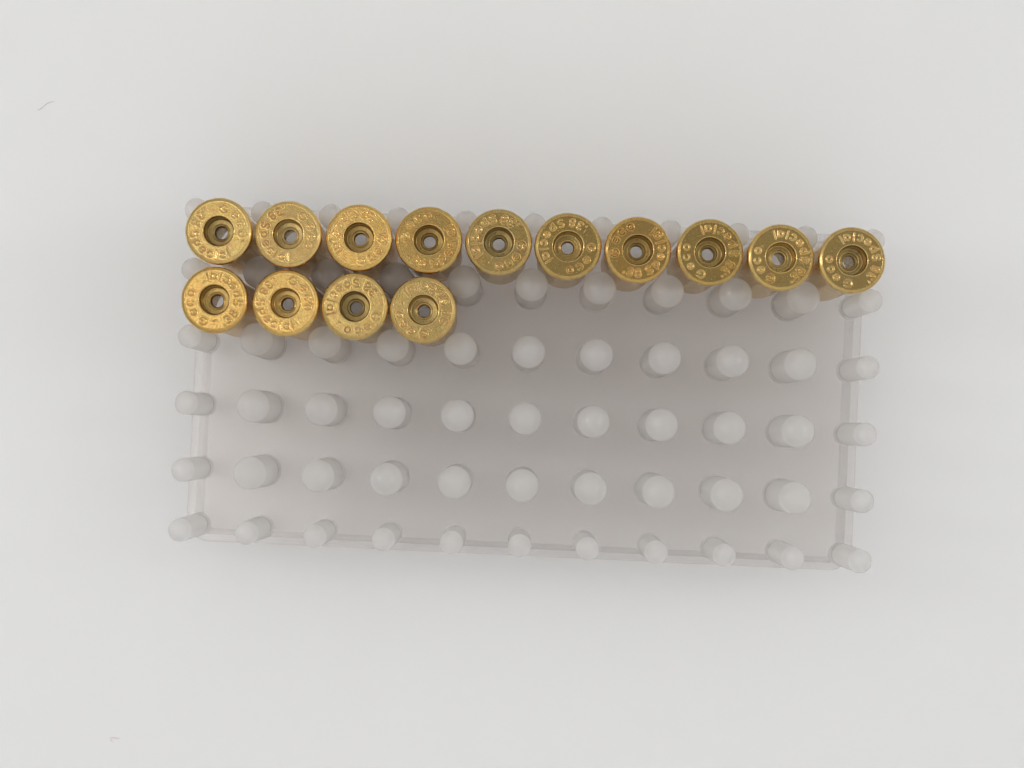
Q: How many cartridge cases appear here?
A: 14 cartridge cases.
